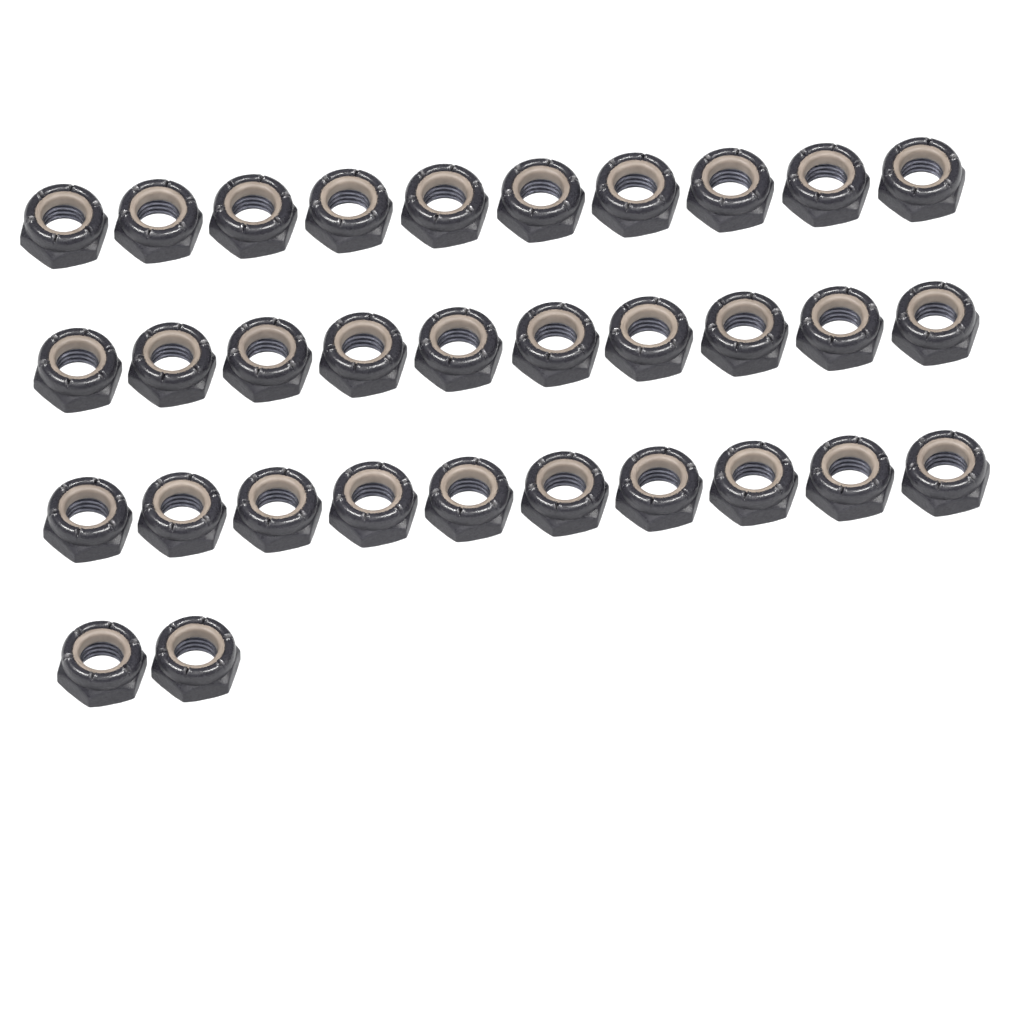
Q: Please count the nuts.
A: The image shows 32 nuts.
